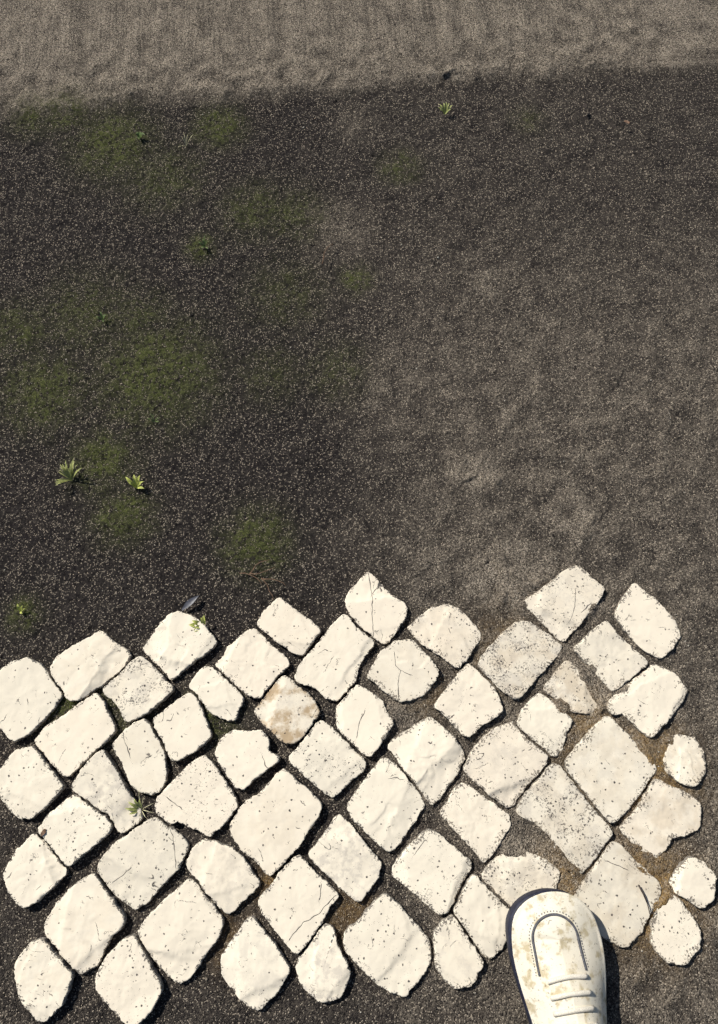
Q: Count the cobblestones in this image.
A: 58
